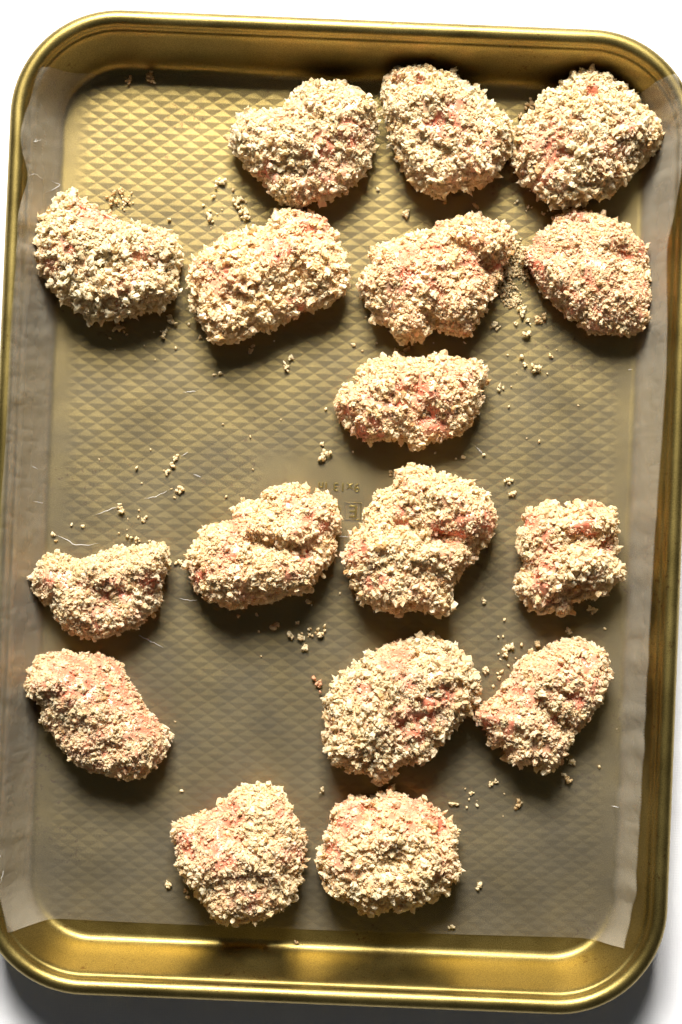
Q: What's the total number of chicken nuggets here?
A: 17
